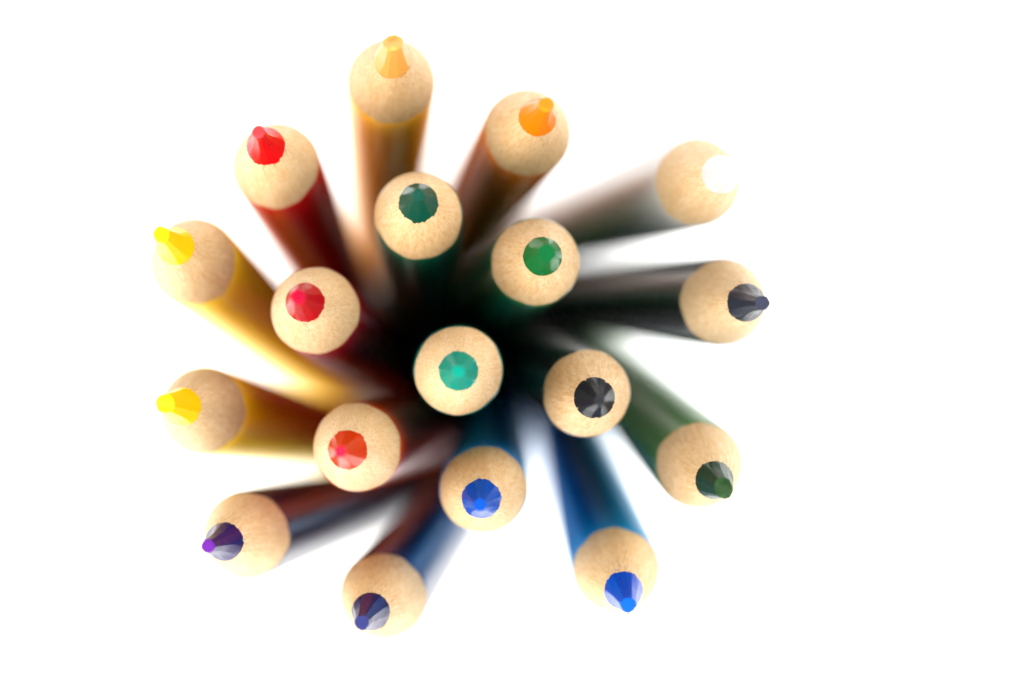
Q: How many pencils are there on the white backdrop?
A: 18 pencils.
